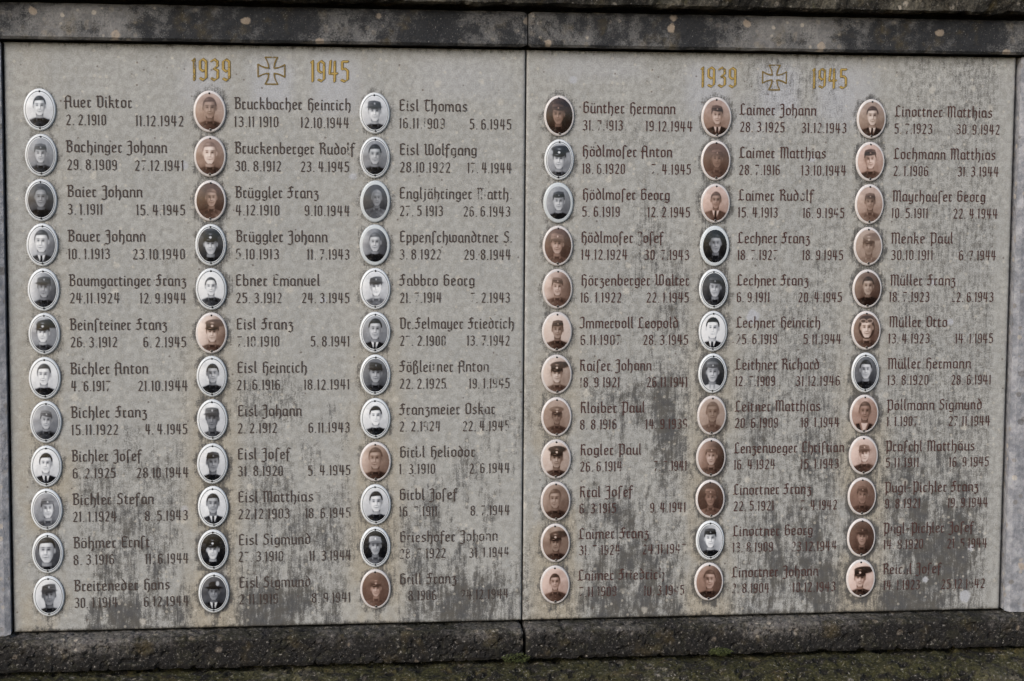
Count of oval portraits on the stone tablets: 72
